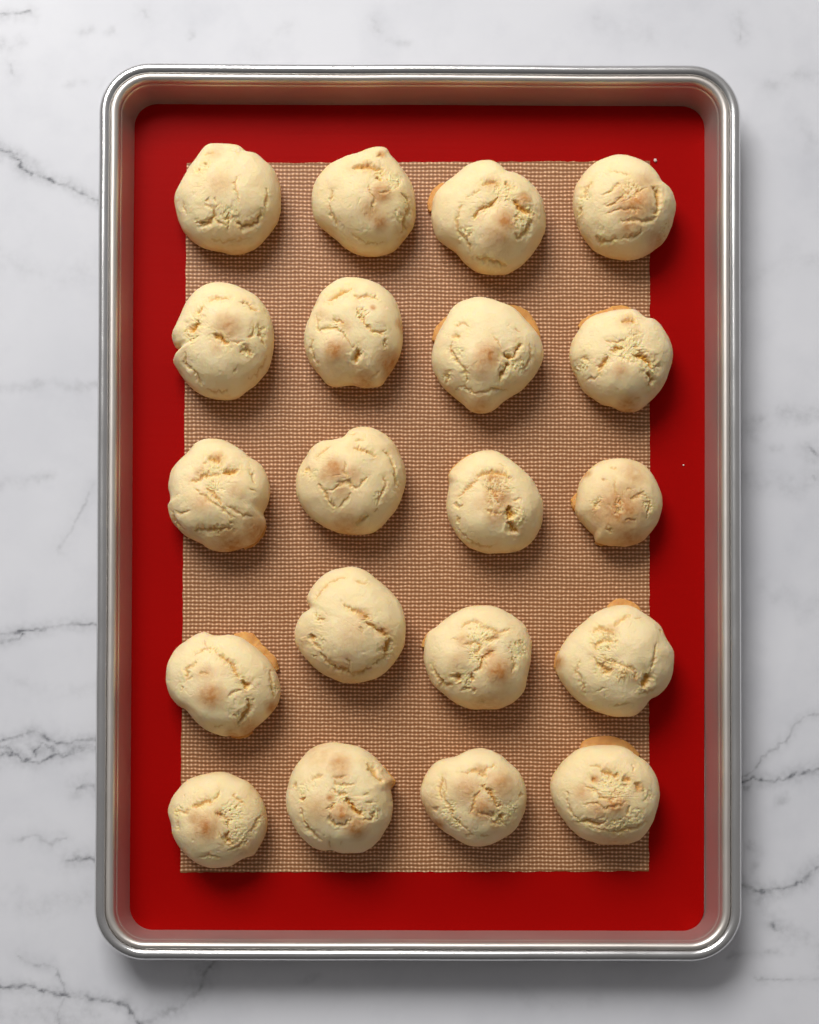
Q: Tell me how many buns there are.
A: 20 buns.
